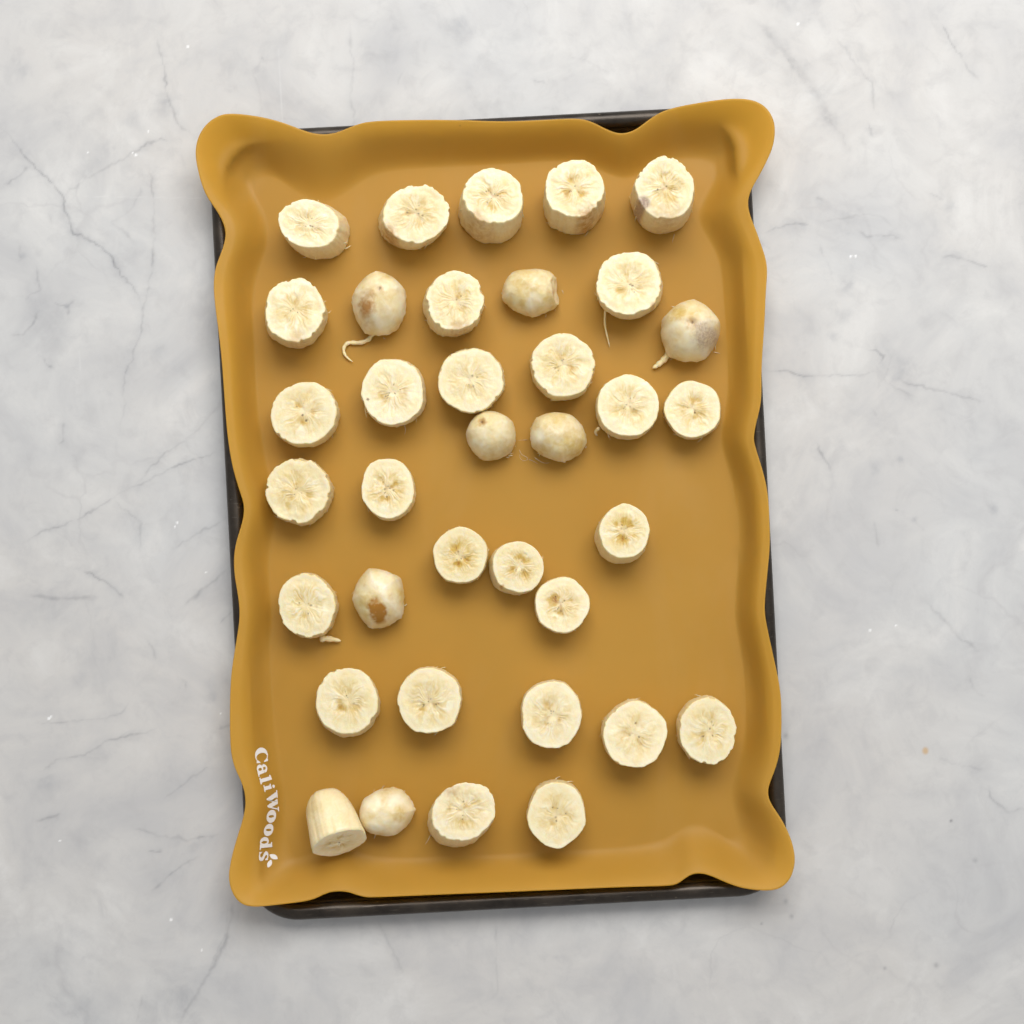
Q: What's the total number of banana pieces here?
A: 36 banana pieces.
